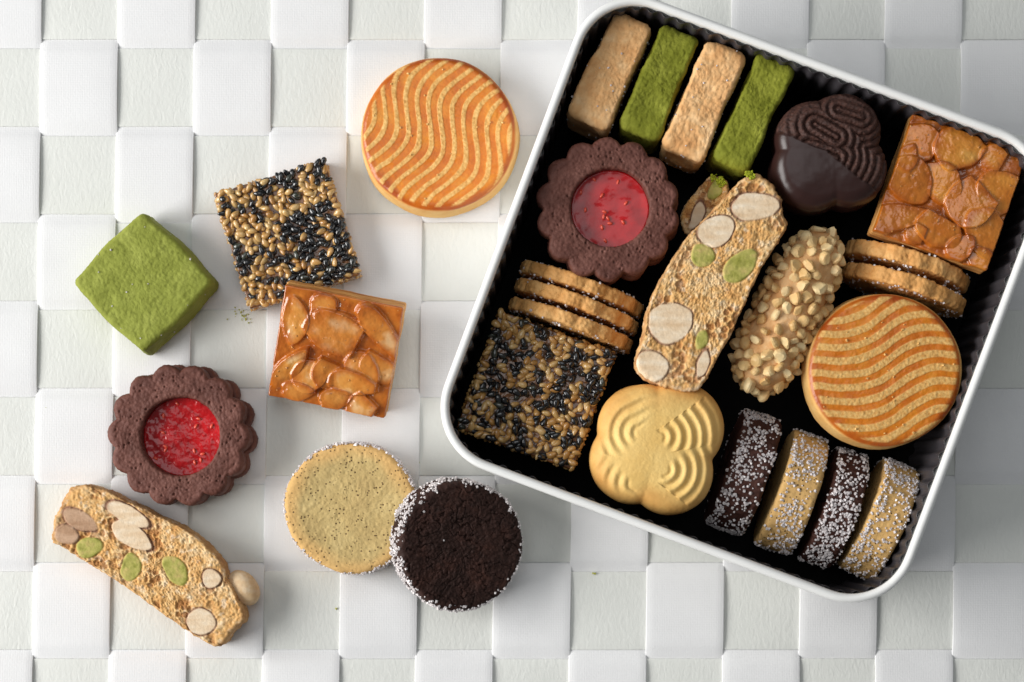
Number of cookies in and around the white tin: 30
